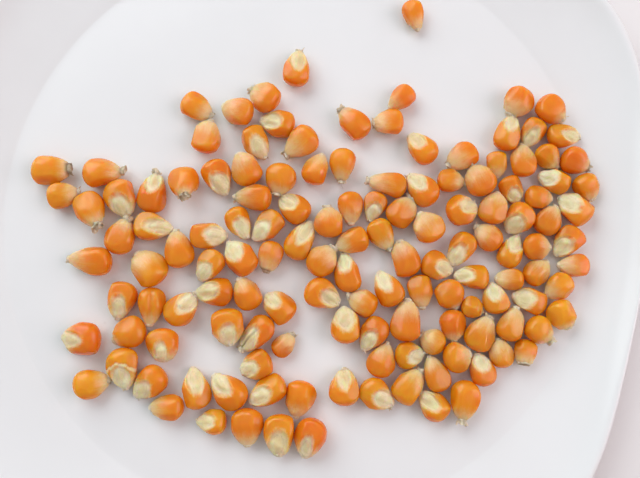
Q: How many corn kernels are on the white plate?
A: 137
